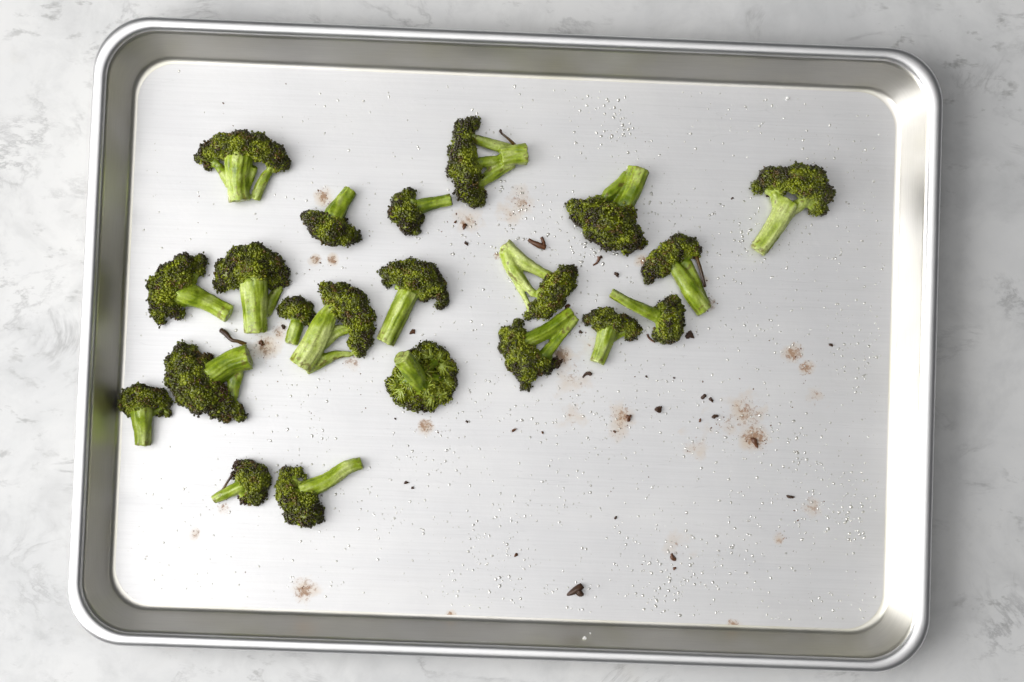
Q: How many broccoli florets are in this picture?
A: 21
